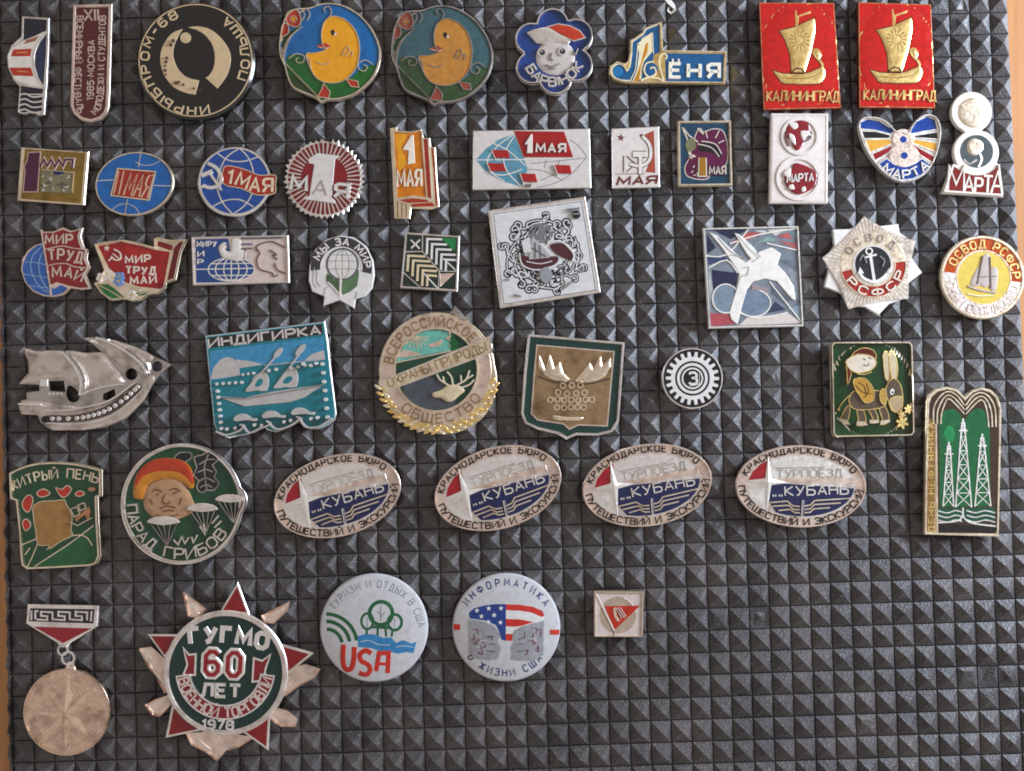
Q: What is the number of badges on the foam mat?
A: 47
